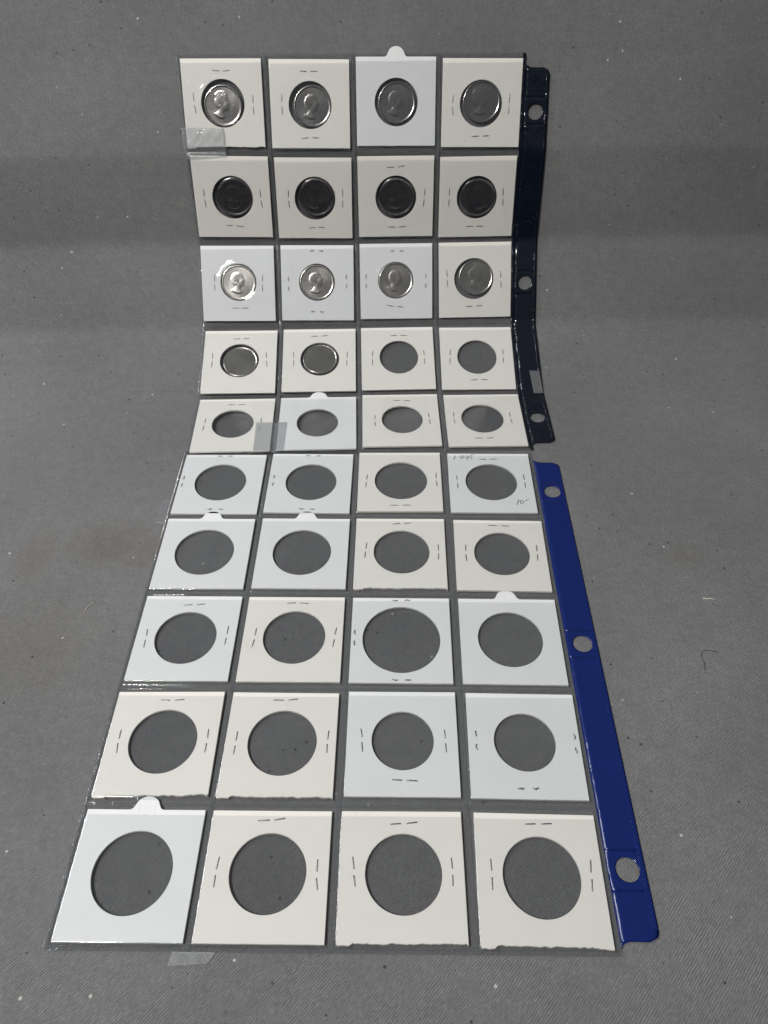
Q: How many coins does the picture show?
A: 14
